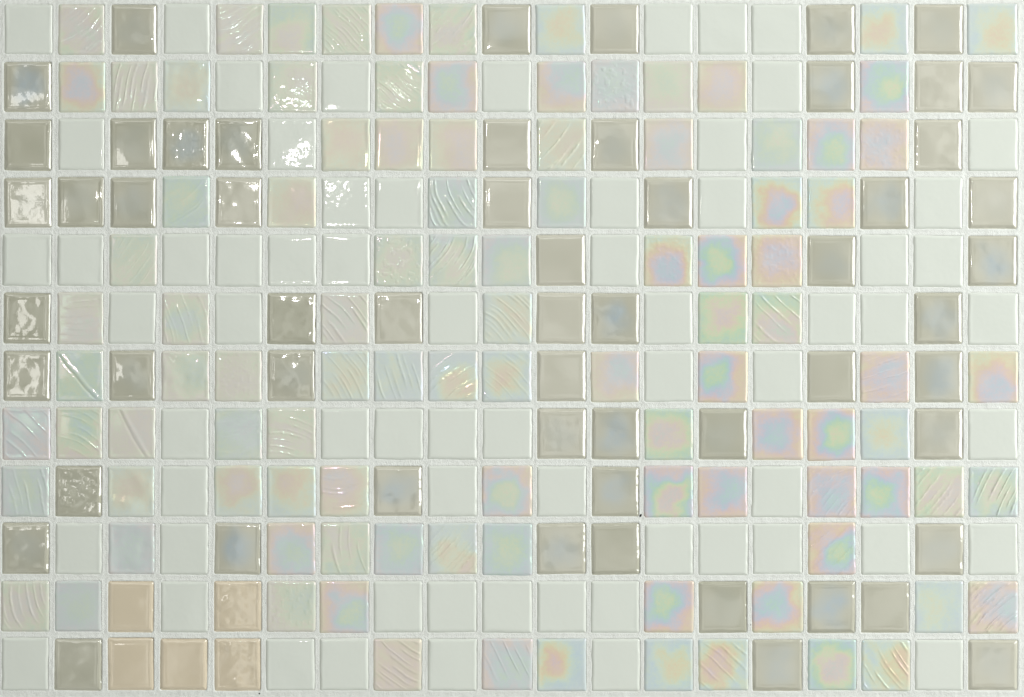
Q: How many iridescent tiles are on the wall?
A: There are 101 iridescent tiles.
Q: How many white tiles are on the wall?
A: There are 65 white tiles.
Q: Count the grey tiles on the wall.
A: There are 57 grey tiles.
